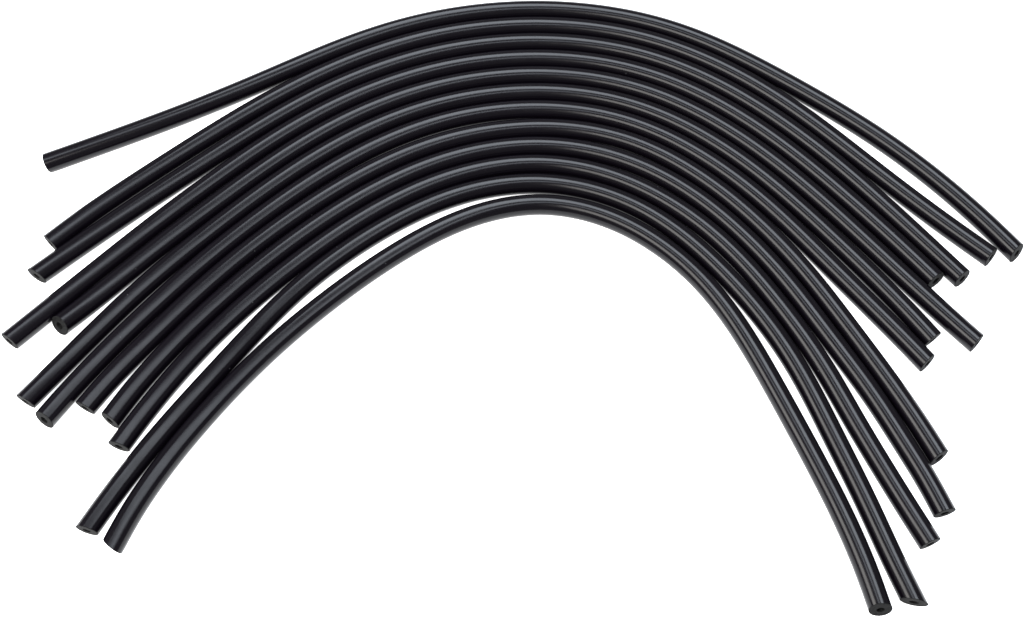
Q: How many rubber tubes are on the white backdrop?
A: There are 12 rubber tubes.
